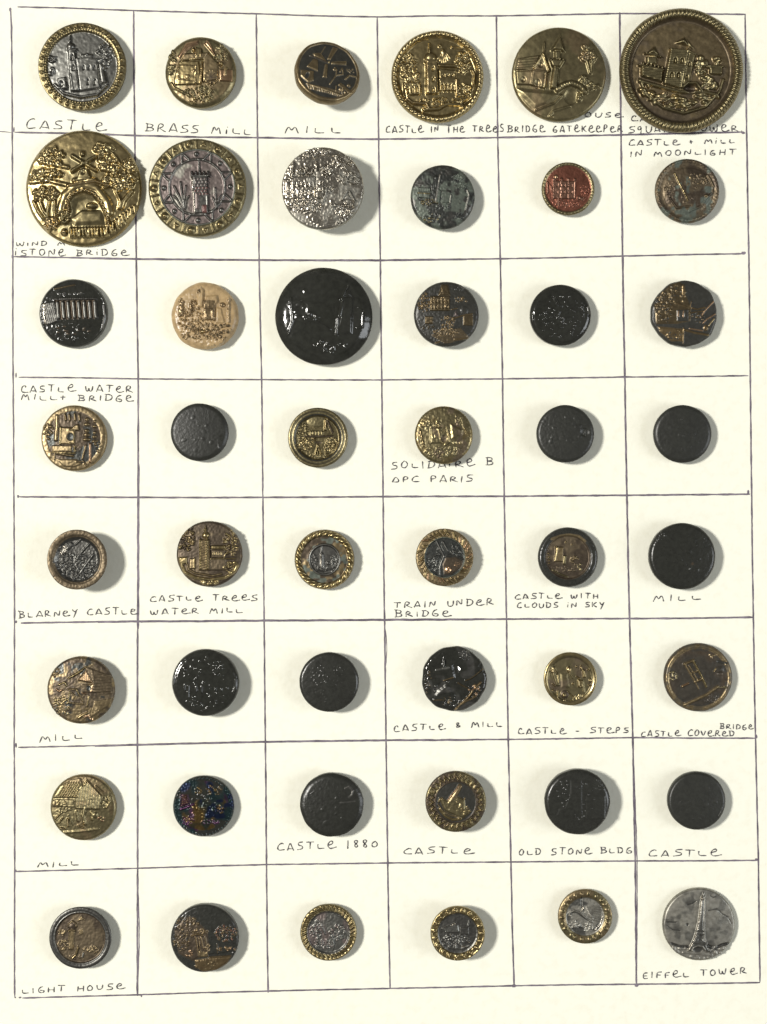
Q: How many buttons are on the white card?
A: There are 48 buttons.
